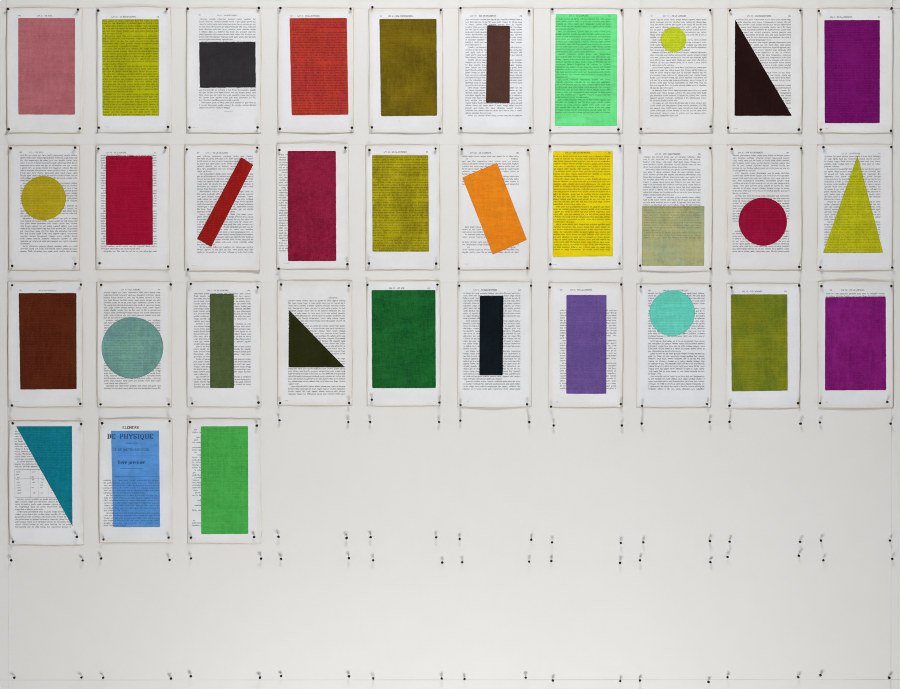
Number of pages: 33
